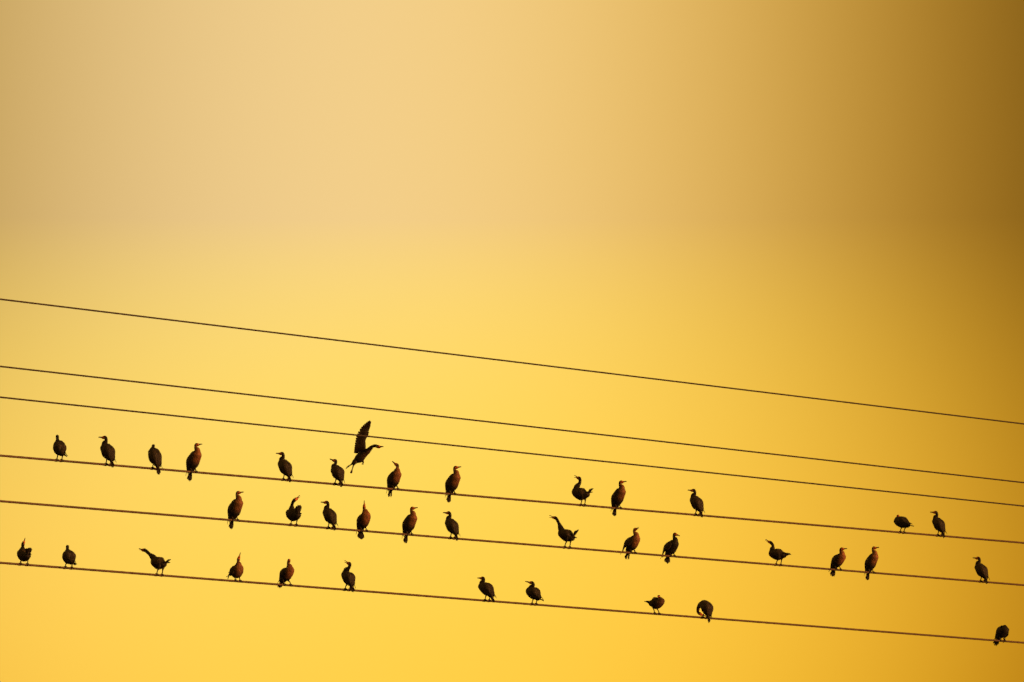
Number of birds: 38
